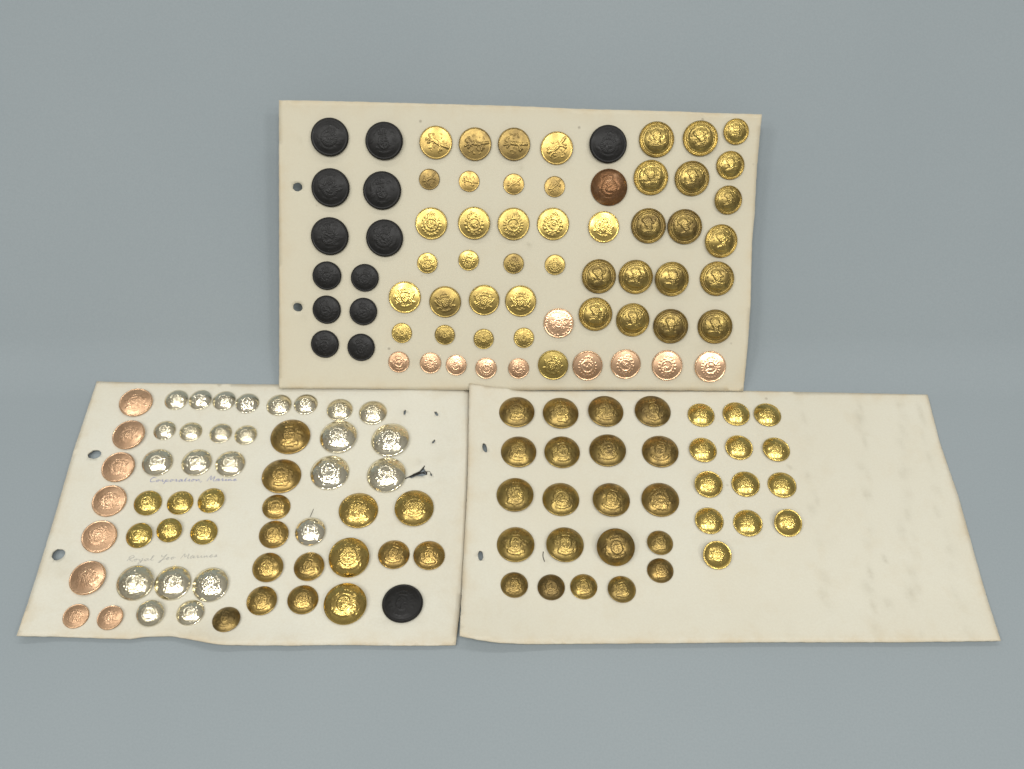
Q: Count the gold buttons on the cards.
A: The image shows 99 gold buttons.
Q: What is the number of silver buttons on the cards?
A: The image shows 25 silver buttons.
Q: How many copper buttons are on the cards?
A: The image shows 19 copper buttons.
